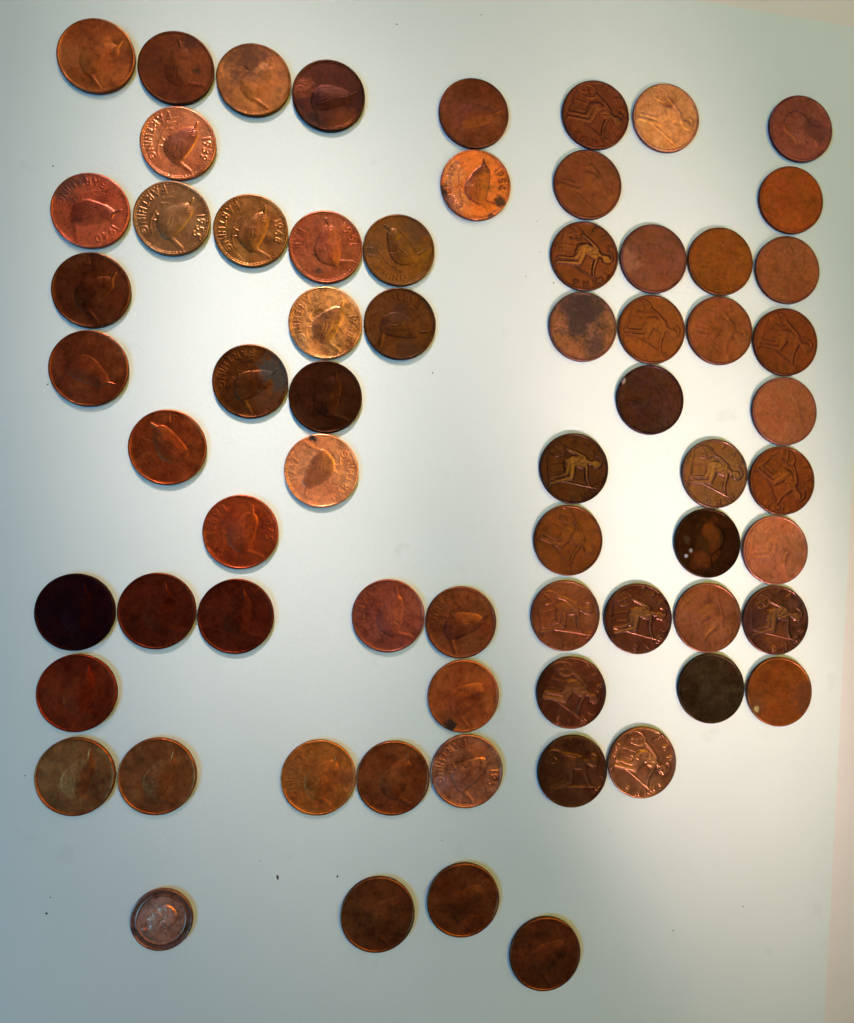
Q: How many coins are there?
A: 67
